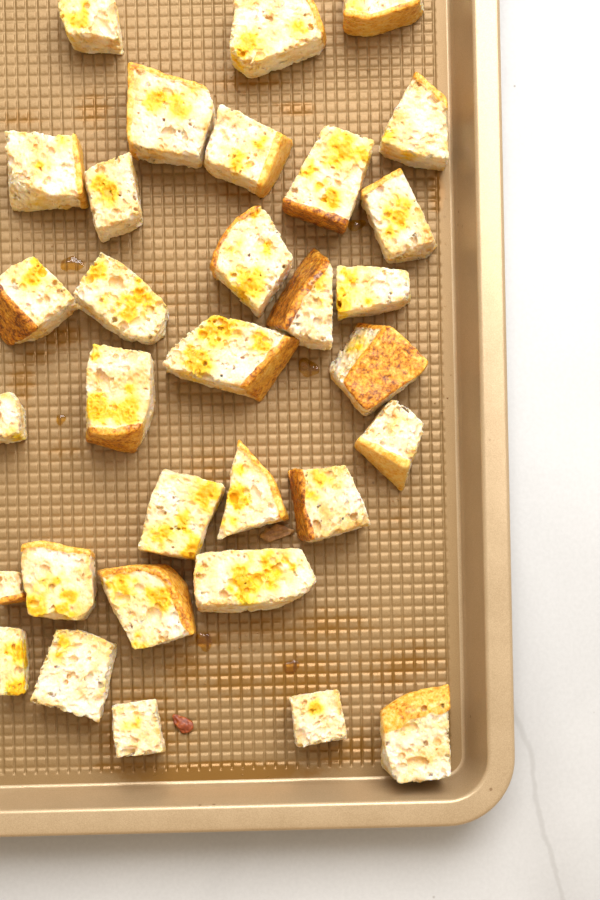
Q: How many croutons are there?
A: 32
